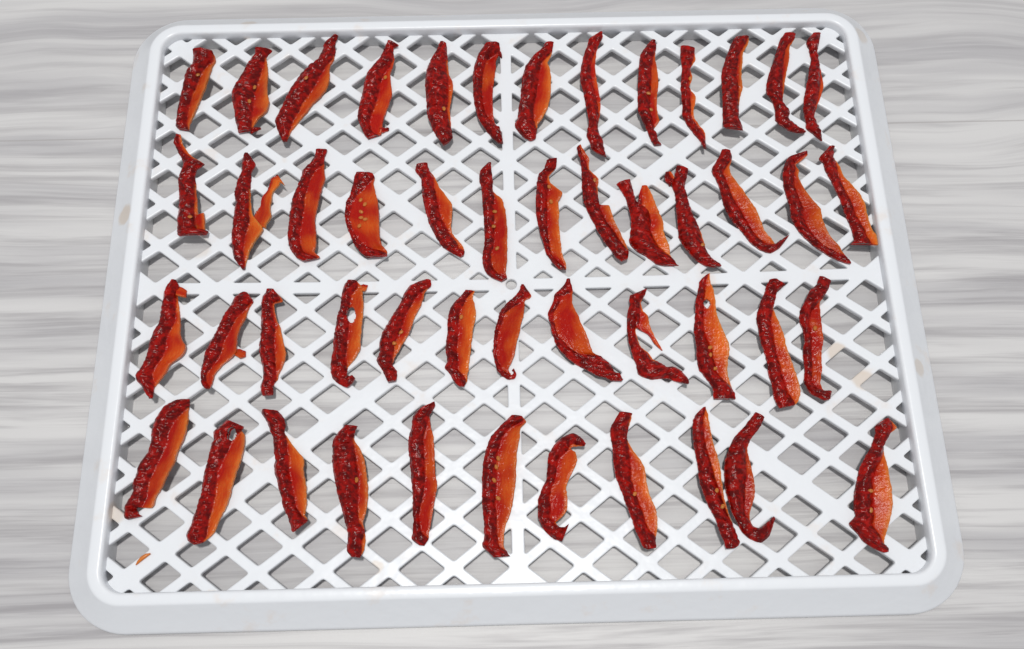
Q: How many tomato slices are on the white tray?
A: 49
